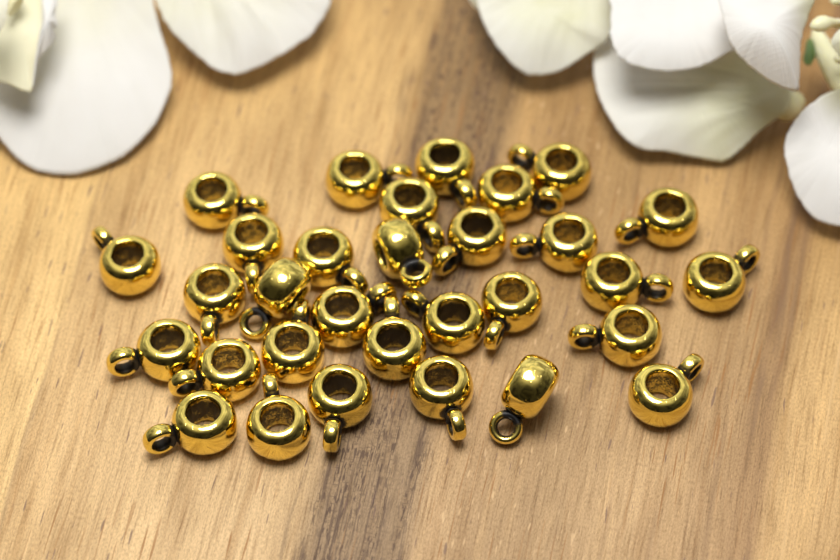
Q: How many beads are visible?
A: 31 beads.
